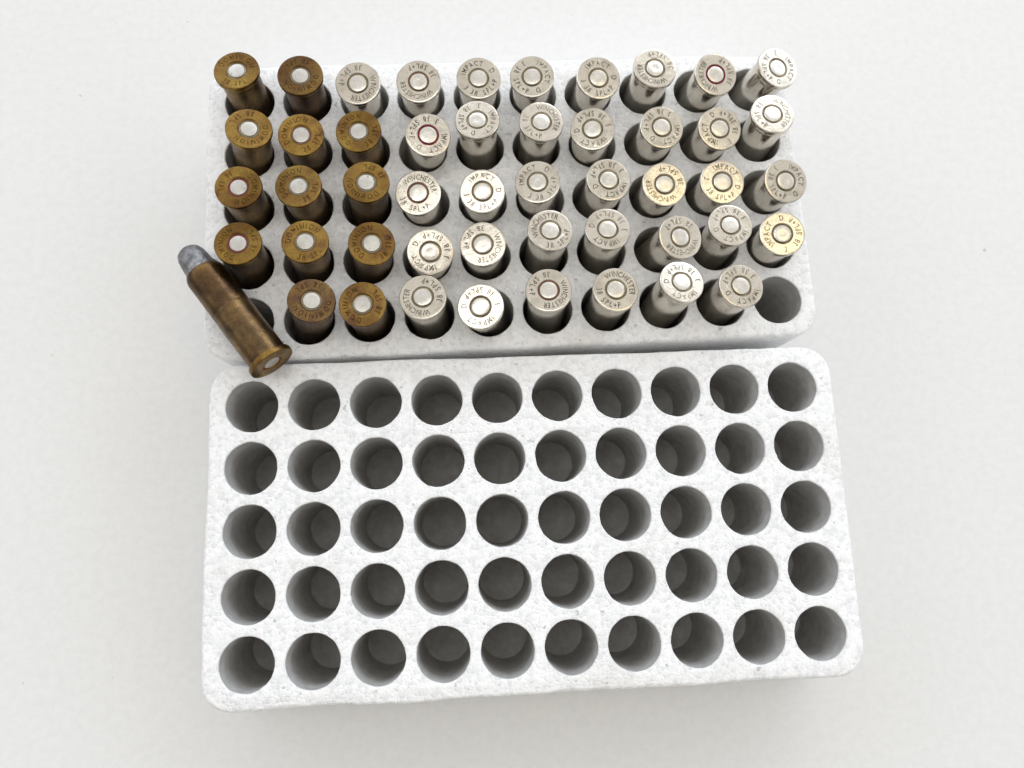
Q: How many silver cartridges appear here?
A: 35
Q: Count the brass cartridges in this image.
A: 14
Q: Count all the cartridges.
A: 49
